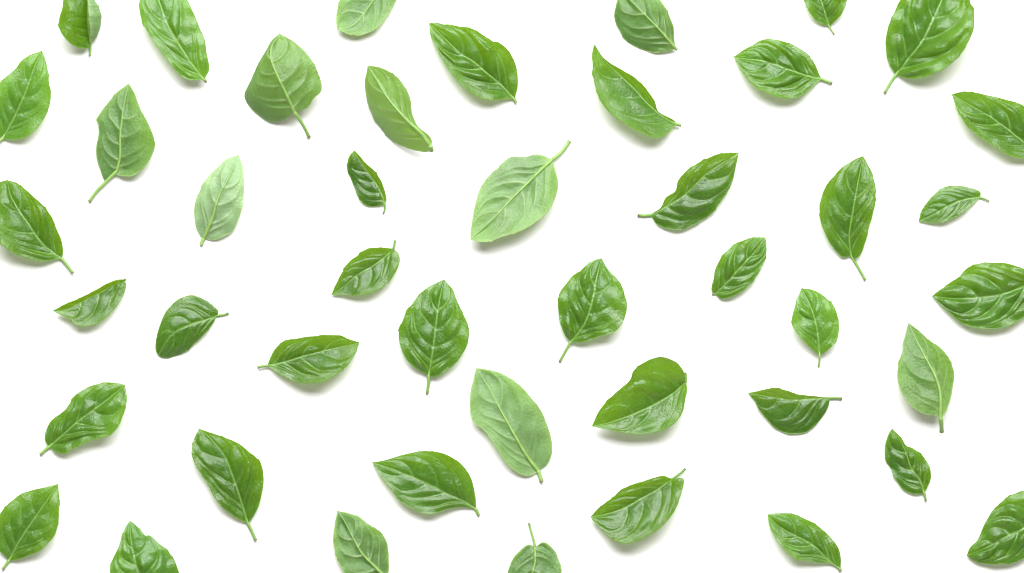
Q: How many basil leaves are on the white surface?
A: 45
